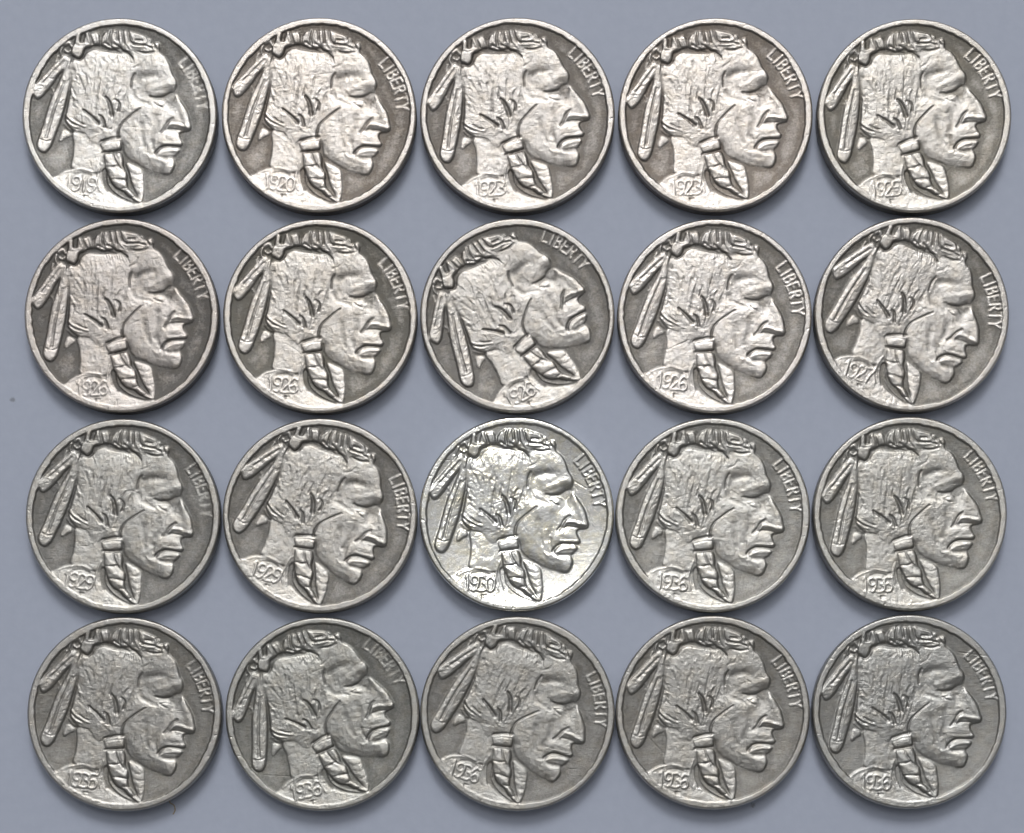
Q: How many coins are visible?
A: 20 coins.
